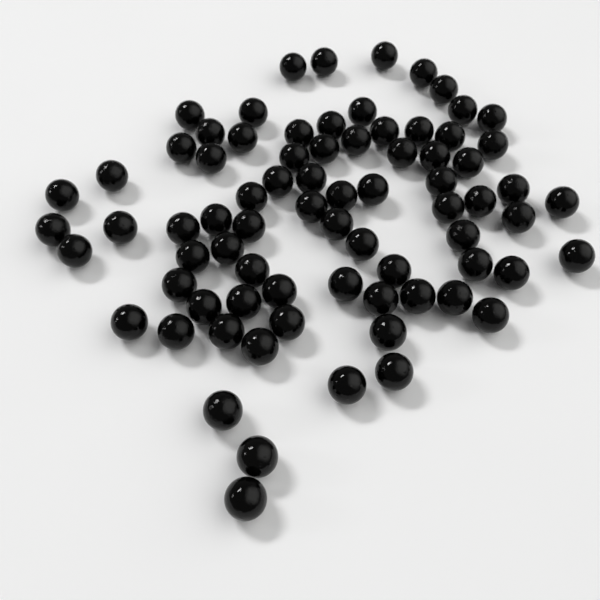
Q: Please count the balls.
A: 76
